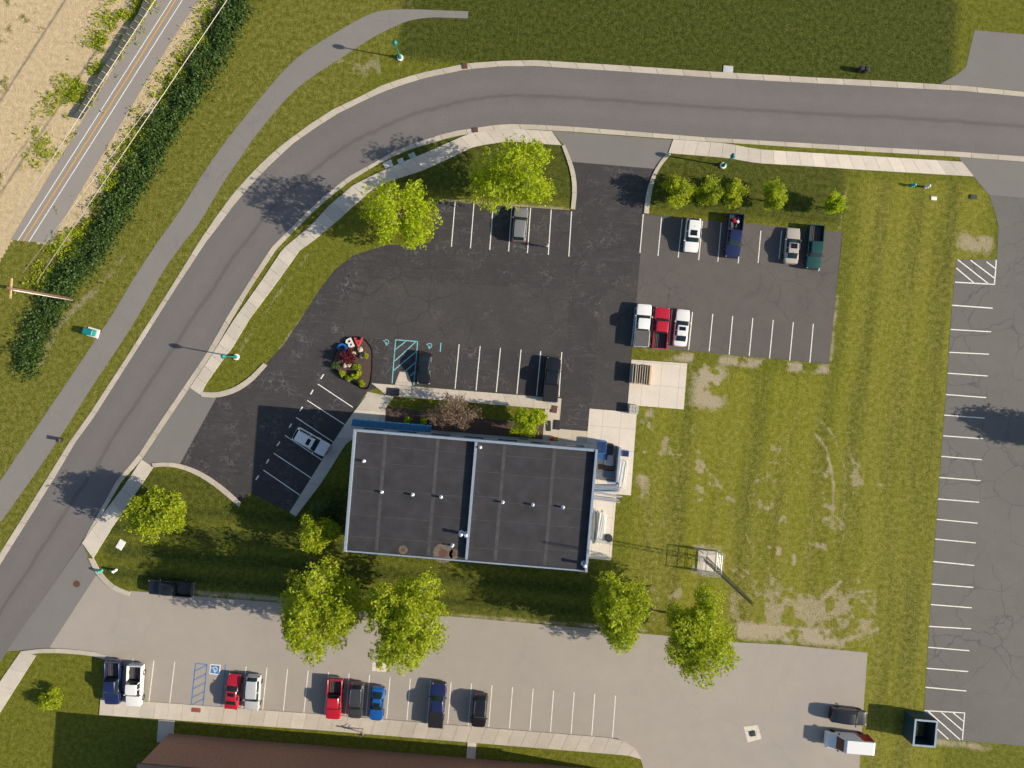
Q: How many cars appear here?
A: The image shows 12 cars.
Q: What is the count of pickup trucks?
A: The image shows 10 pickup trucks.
